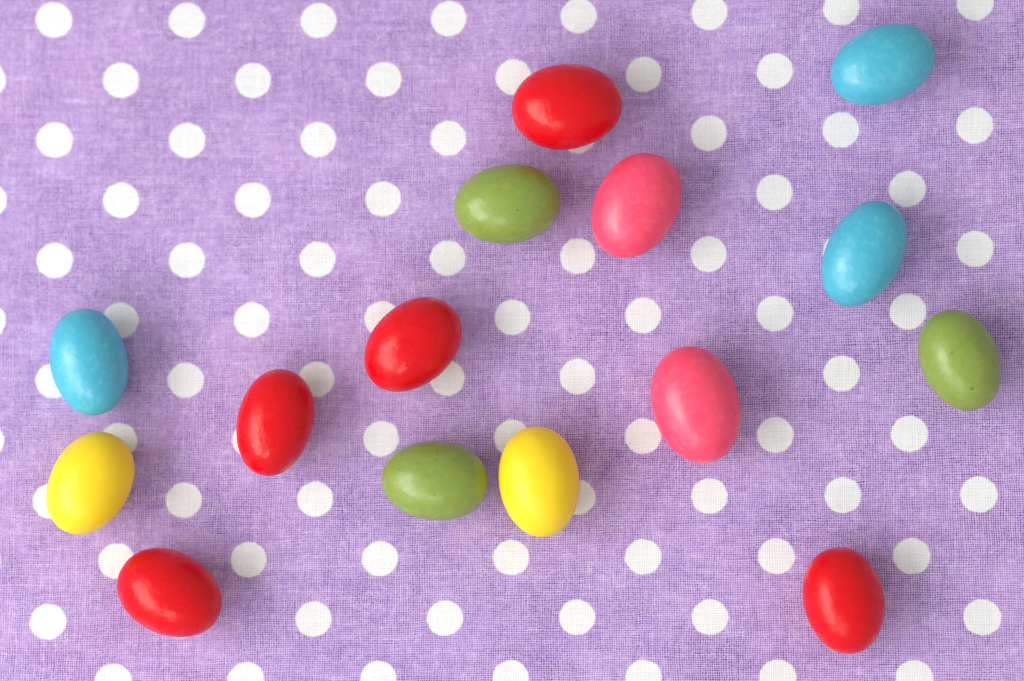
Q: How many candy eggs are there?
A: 15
